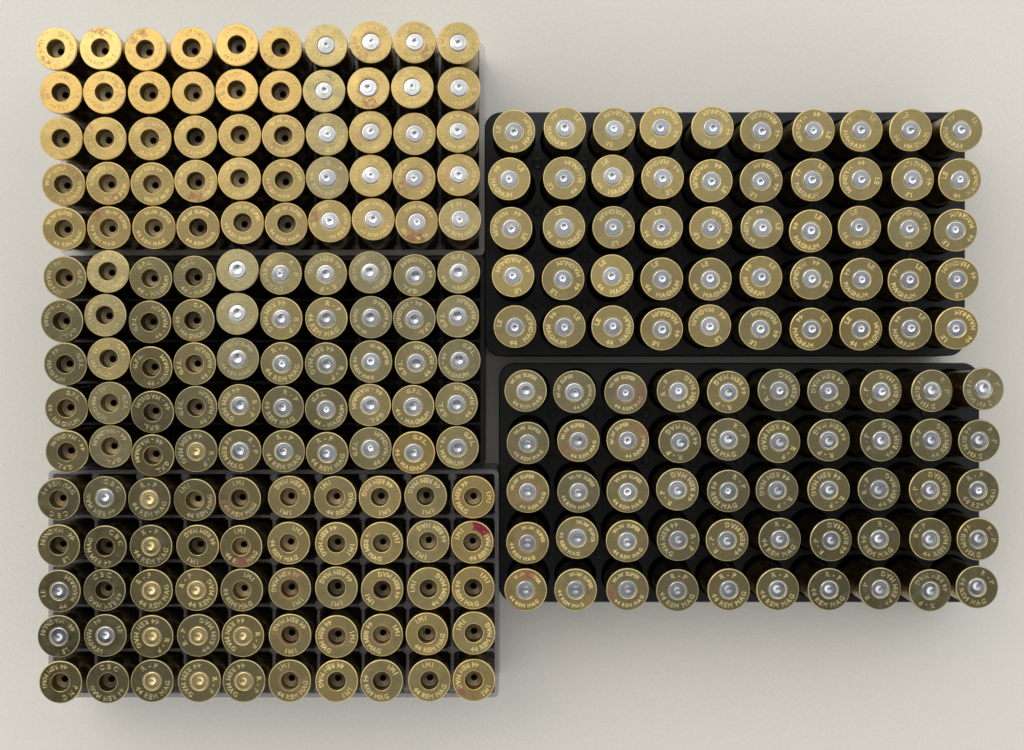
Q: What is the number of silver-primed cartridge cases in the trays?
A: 154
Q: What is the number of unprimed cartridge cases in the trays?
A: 85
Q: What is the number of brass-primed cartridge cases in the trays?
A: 11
